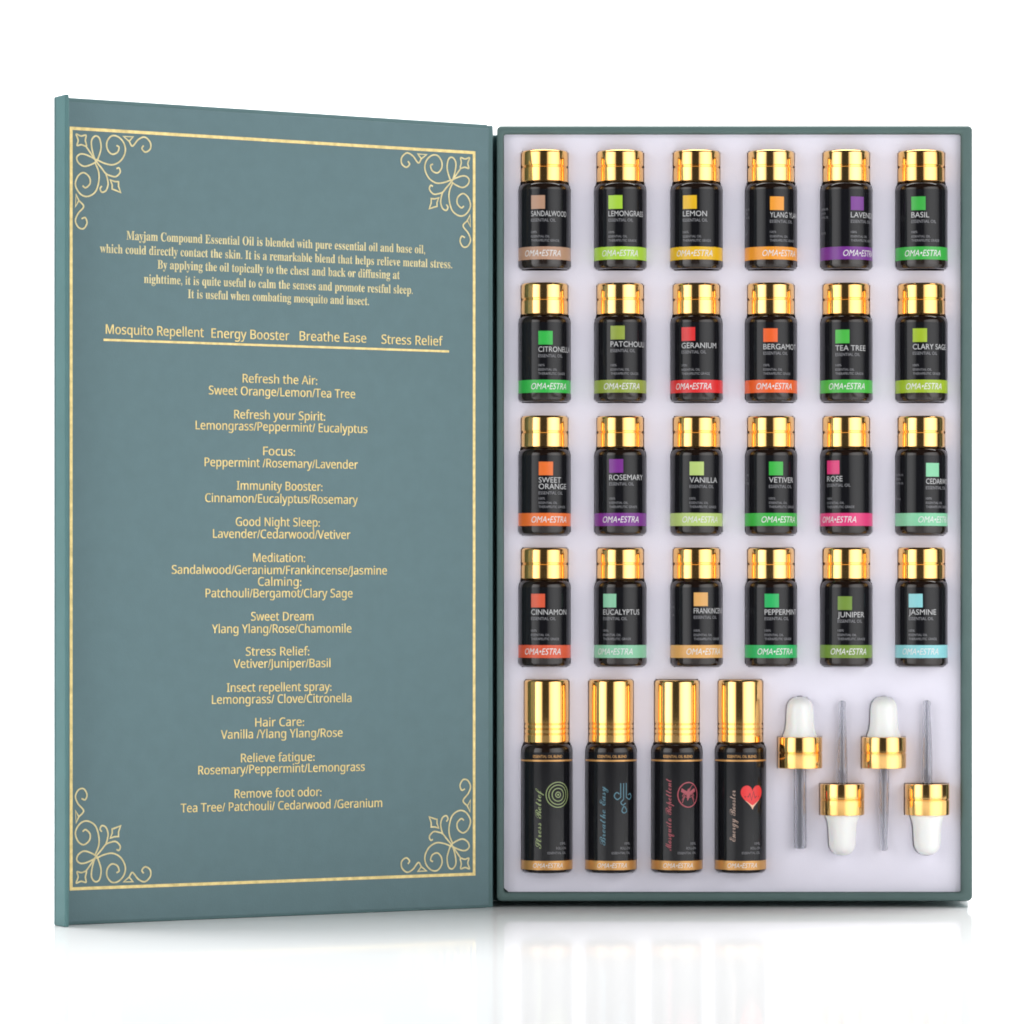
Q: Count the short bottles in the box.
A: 24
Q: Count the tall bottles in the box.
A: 4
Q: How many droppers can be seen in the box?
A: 4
